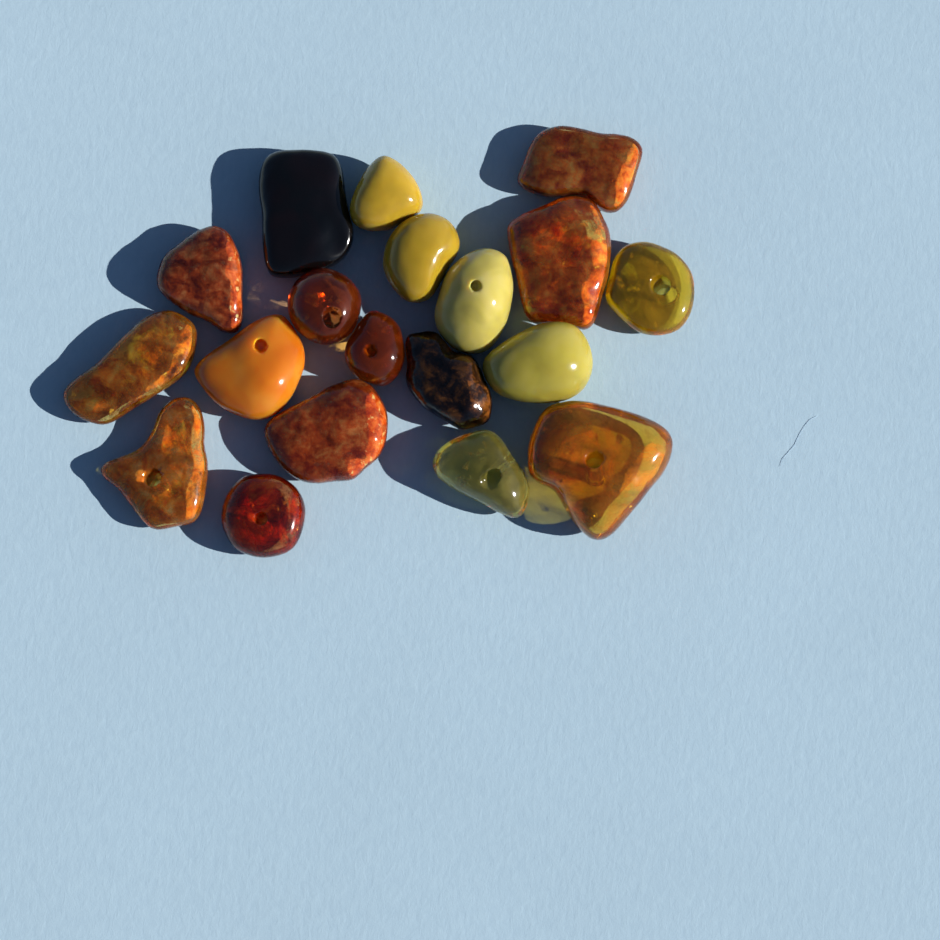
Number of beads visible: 19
